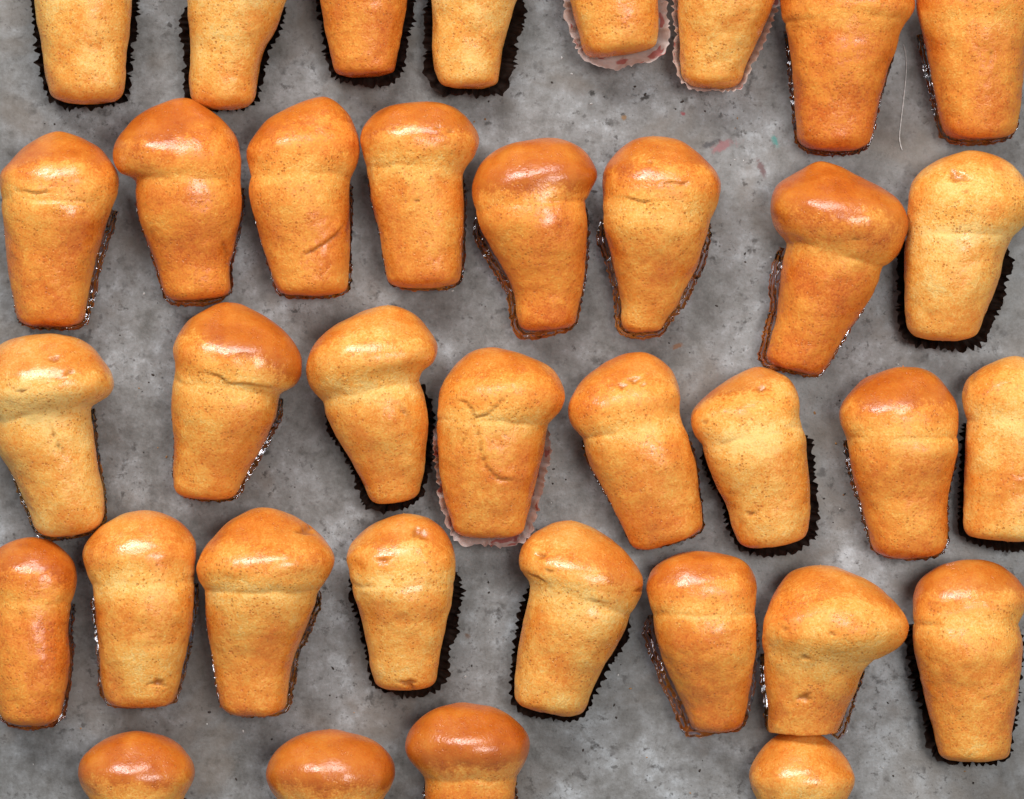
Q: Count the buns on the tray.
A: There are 36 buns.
